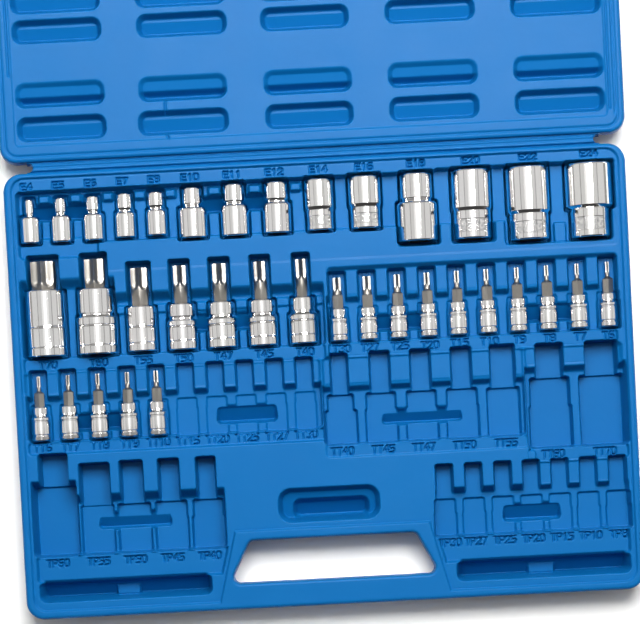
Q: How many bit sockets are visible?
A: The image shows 22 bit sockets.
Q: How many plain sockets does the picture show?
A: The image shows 14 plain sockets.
